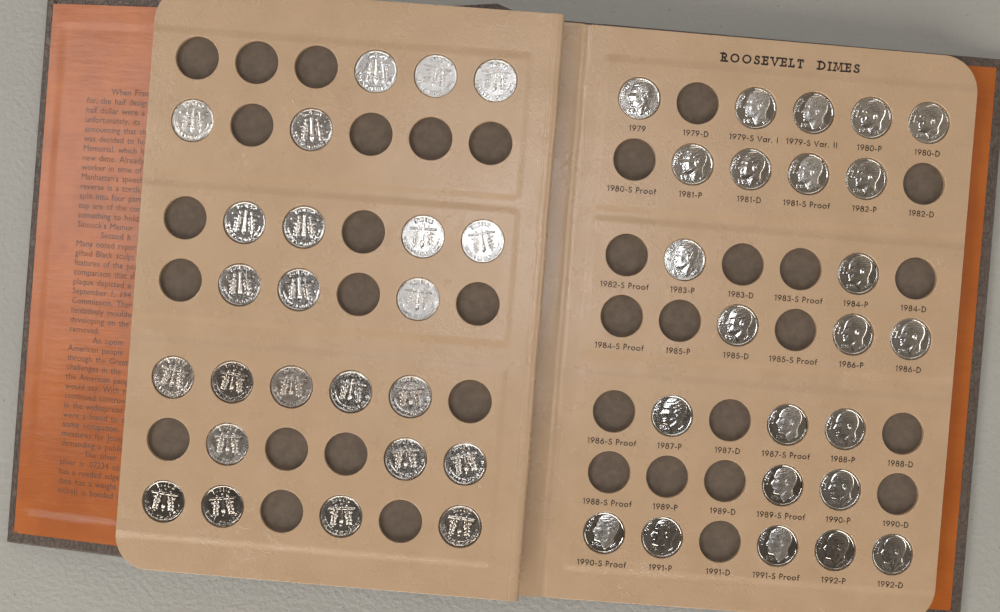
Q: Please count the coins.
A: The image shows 48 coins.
